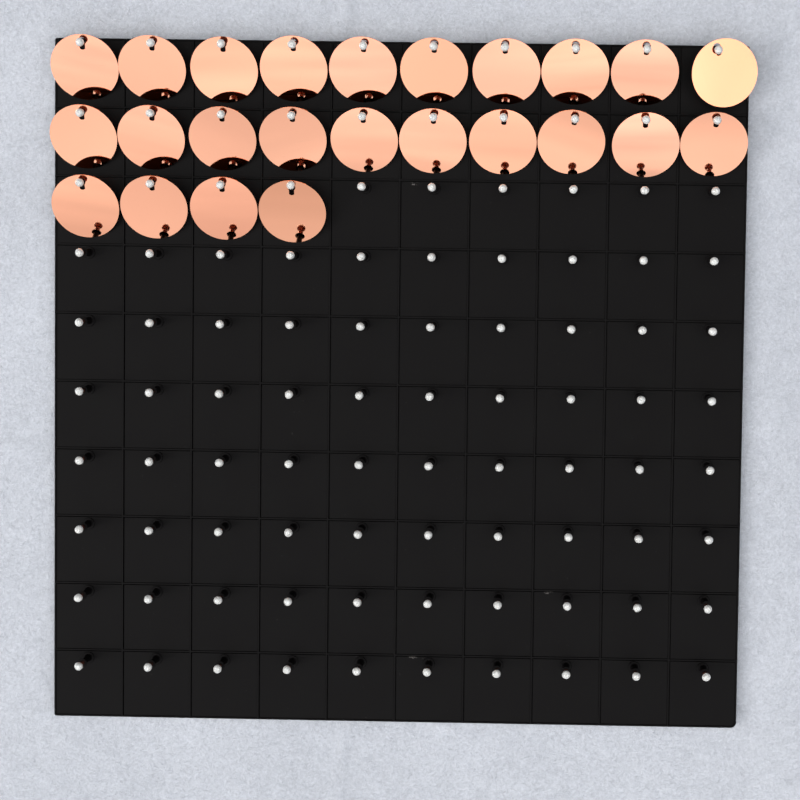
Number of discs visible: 24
